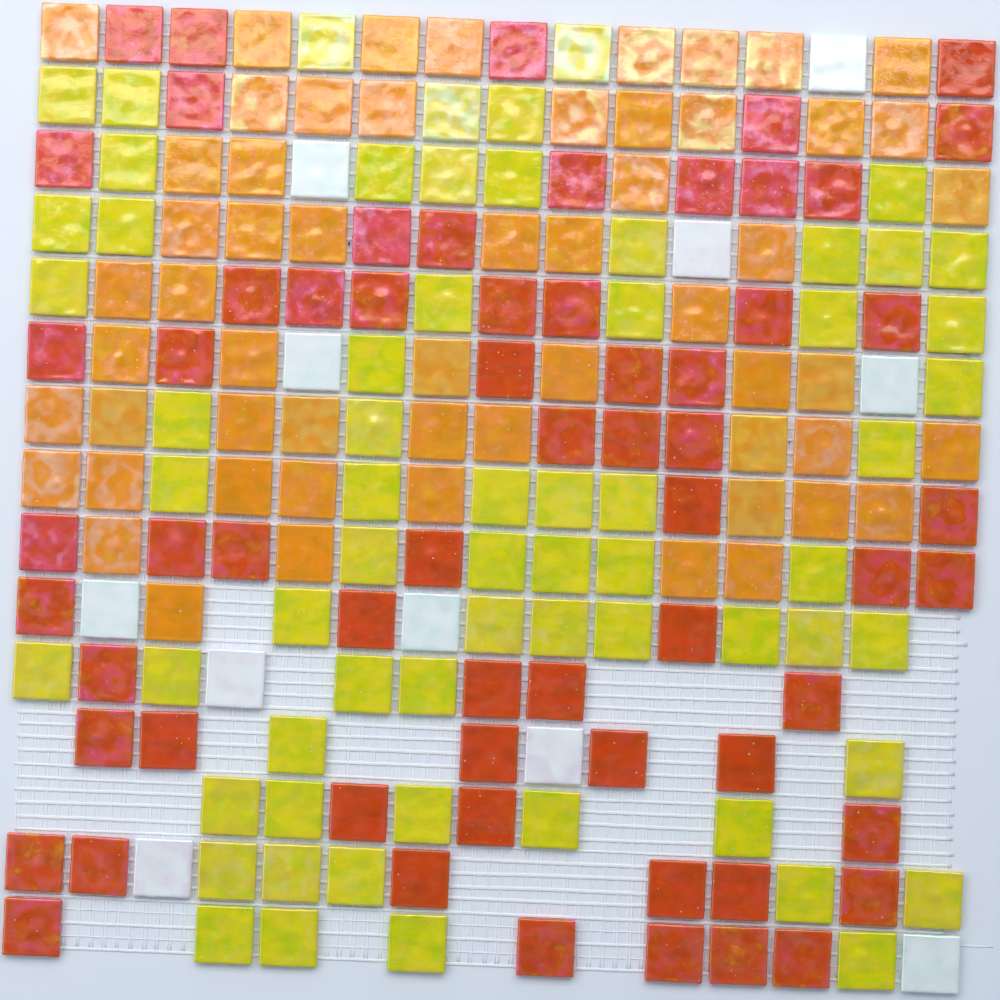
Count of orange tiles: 57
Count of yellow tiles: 64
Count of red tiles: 63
